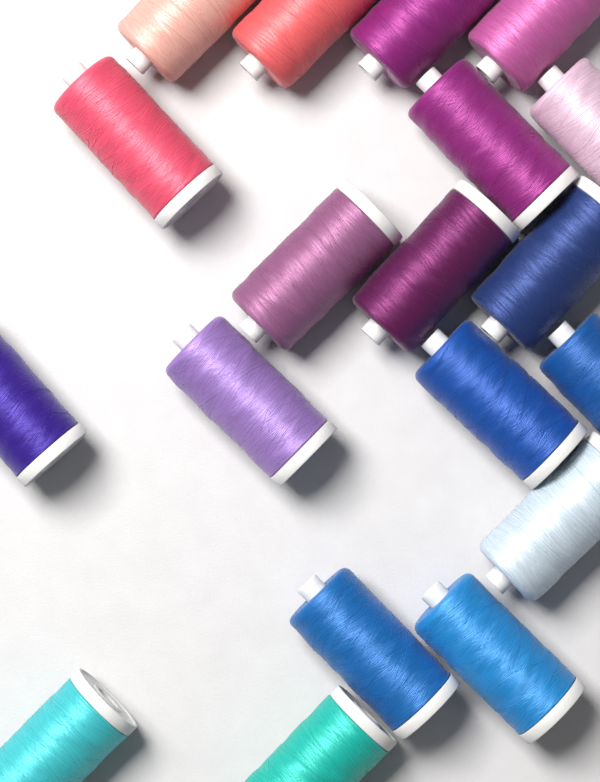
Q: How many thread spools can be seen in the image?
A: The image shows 19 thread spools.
